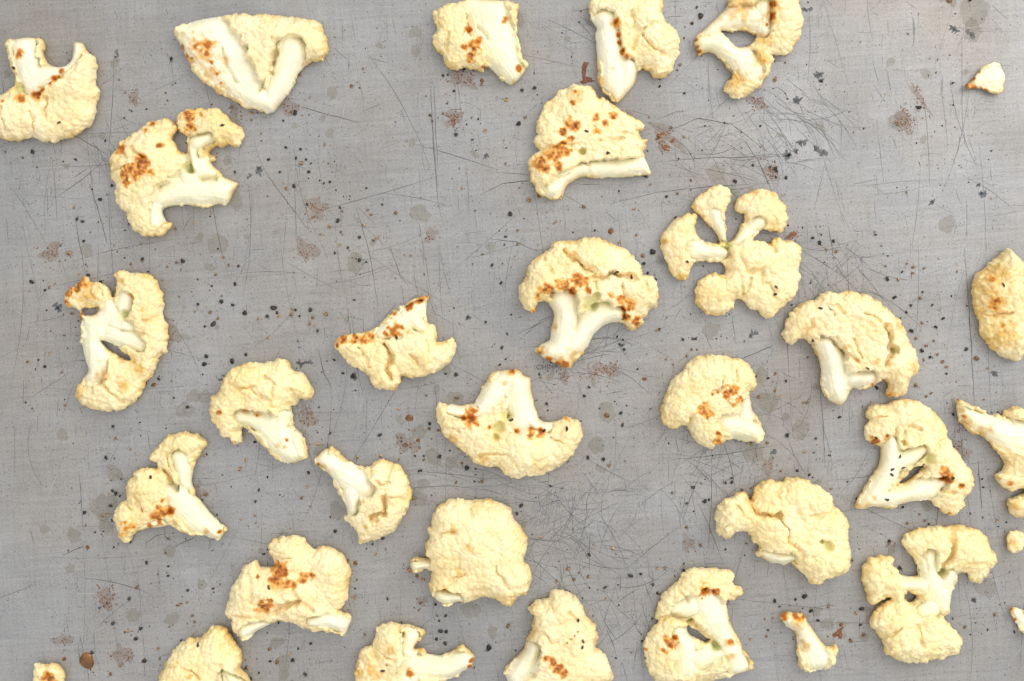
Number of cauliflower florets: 33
